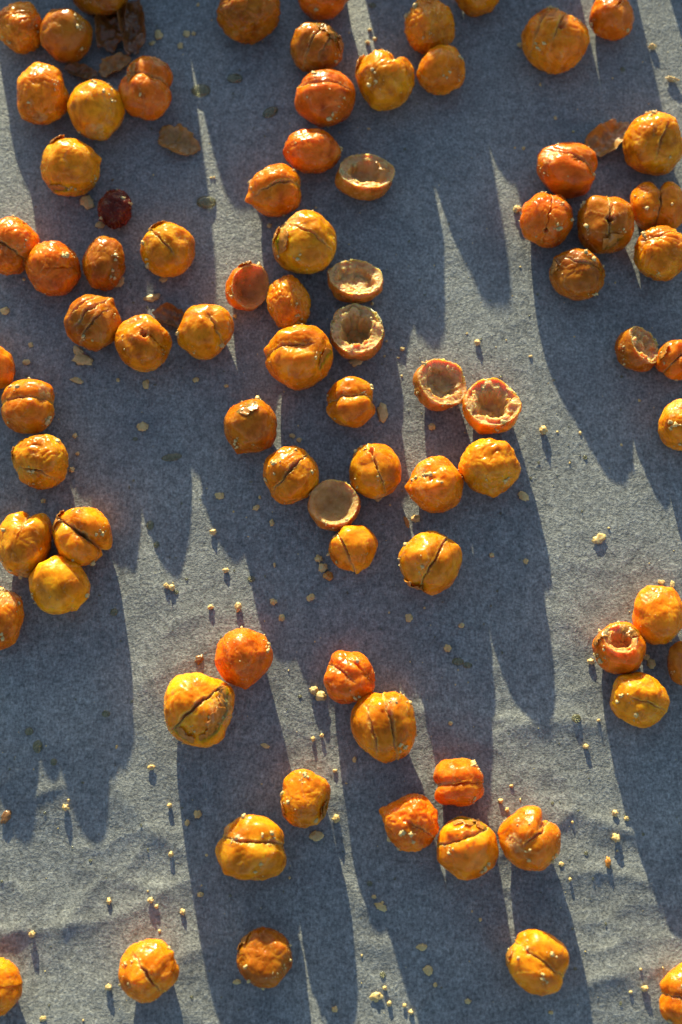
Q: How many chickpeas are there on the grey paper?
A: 81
